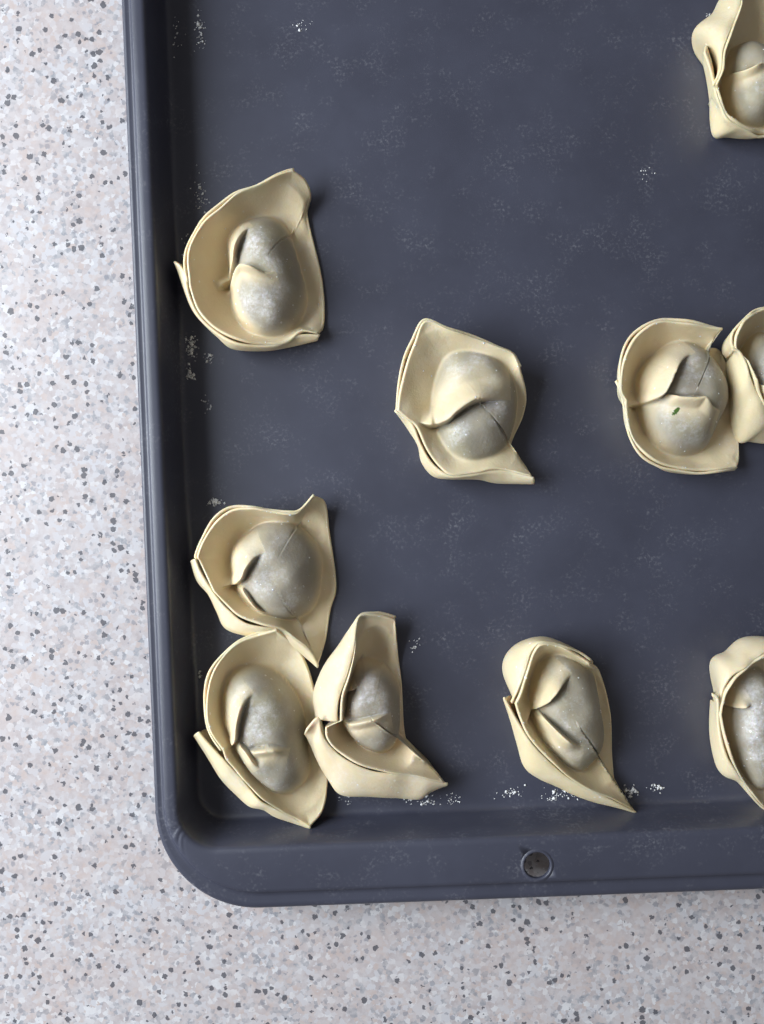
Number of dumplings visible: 10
